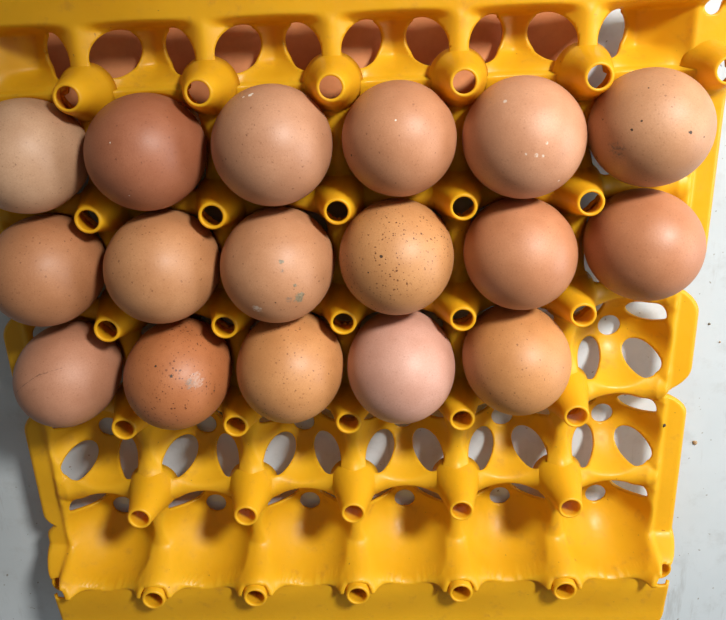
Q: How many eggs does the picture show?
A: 17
